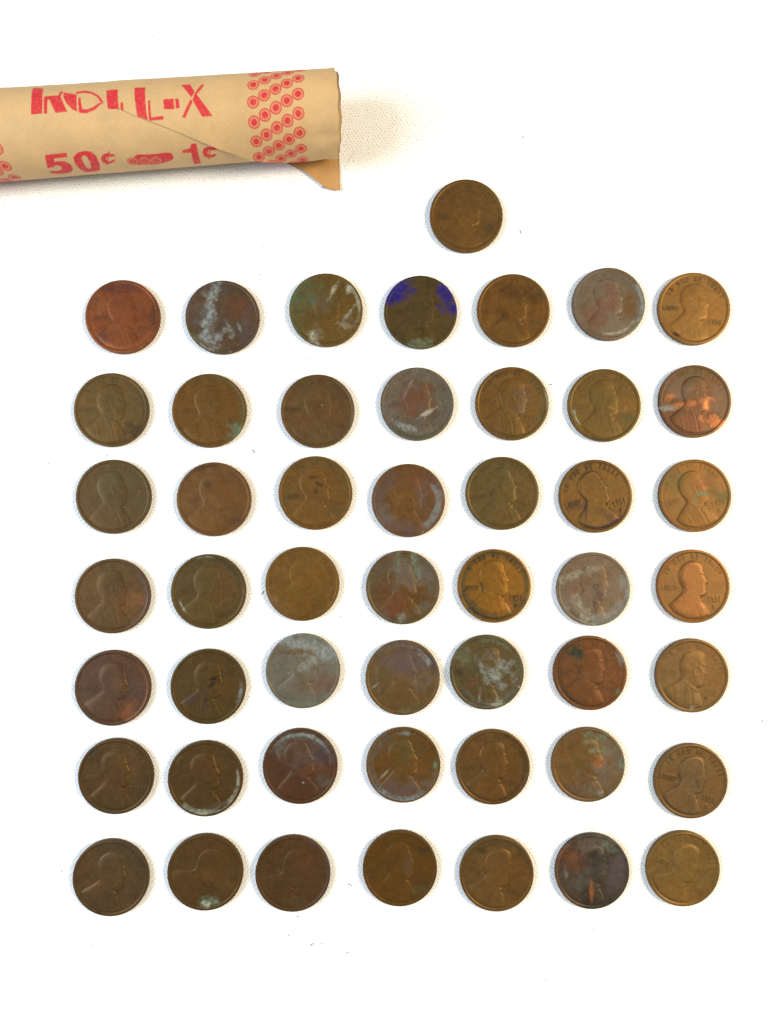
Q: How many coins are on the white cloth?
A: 50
